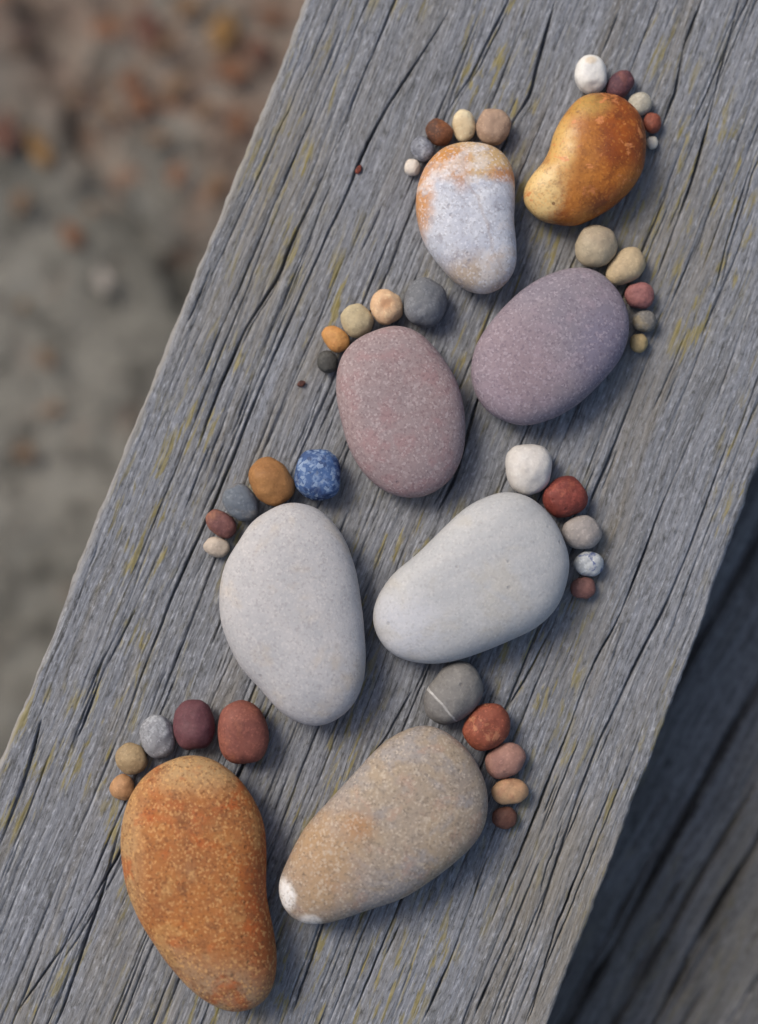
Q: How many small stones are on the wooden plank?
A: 40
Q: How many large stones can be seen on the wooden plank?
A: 8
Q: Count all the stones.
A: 48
